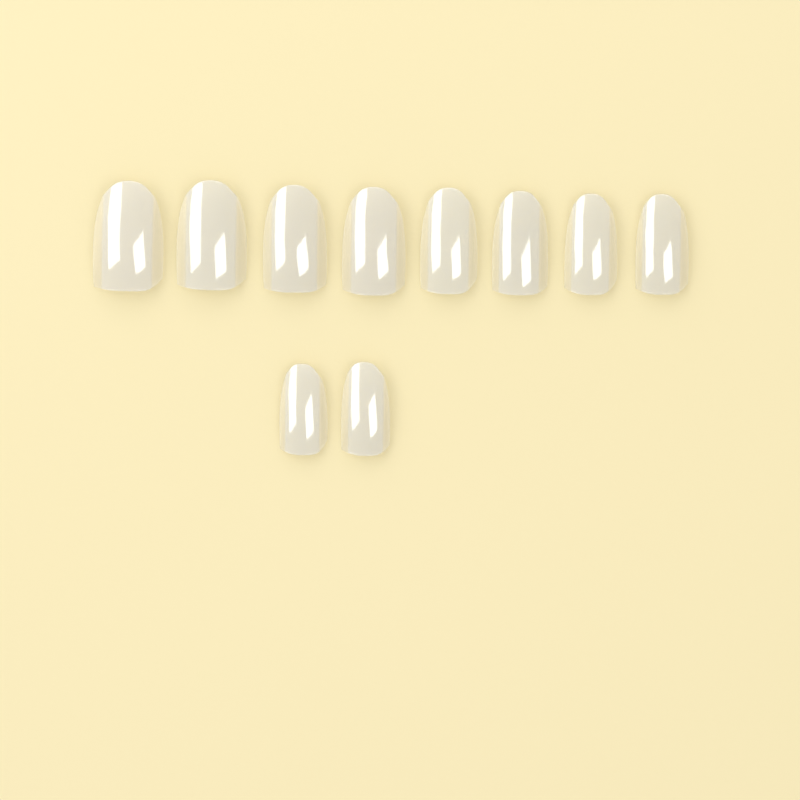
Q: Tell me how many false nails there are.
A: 10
